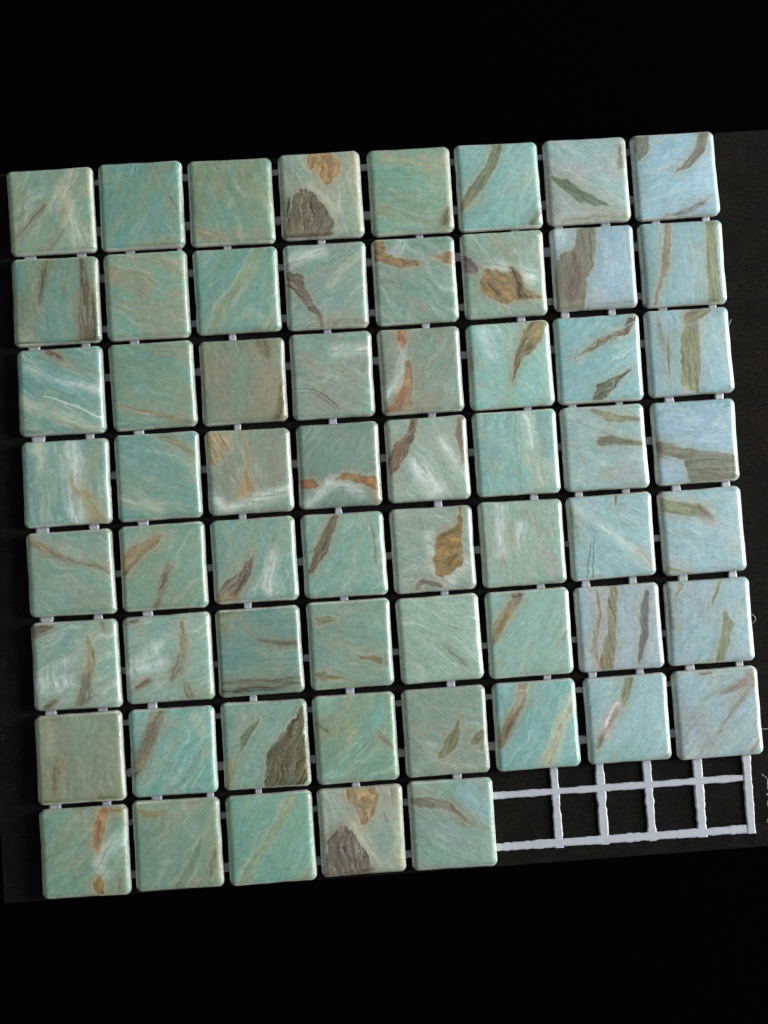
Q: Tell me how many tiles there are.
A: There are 61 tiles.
